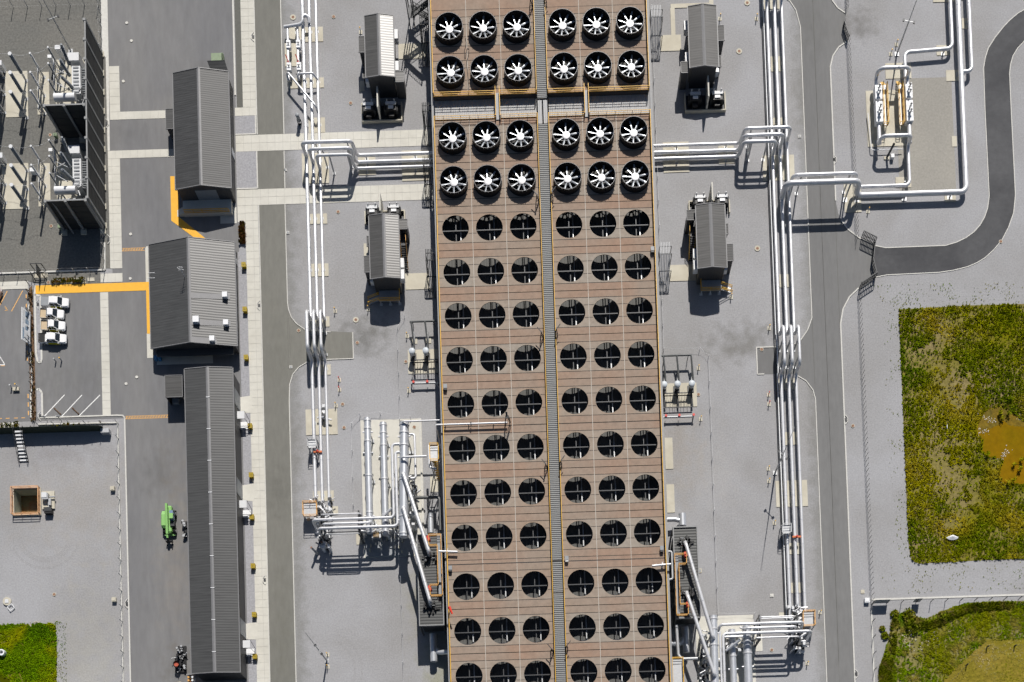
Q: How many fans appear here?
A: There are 24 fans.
